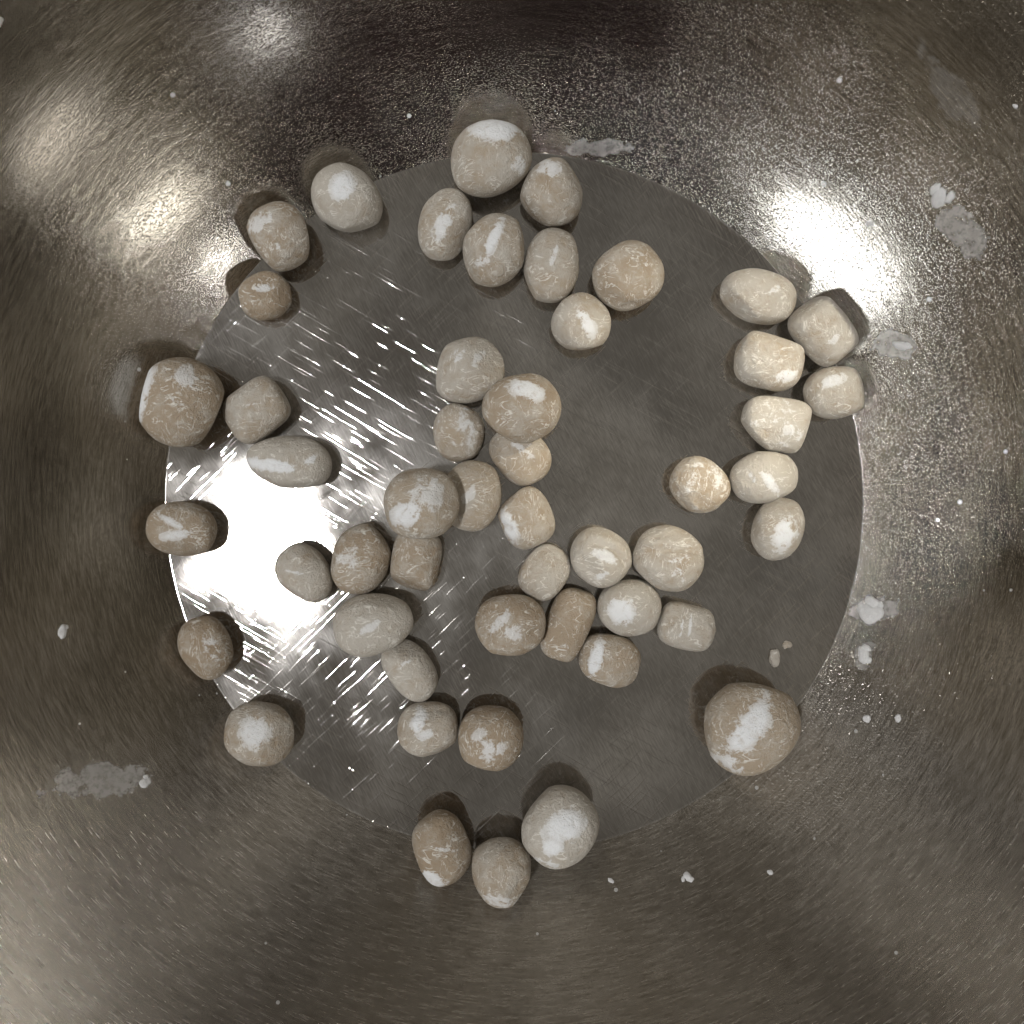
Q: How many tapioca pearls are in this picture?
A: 50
